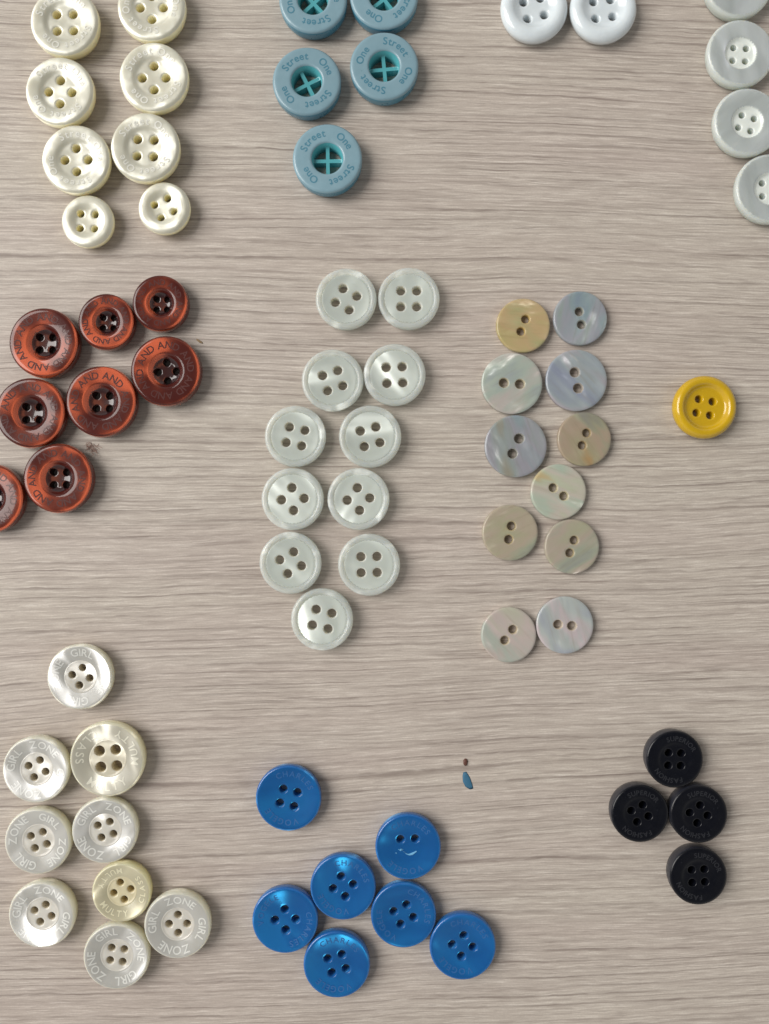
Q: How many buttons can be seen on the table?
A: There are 70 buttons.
